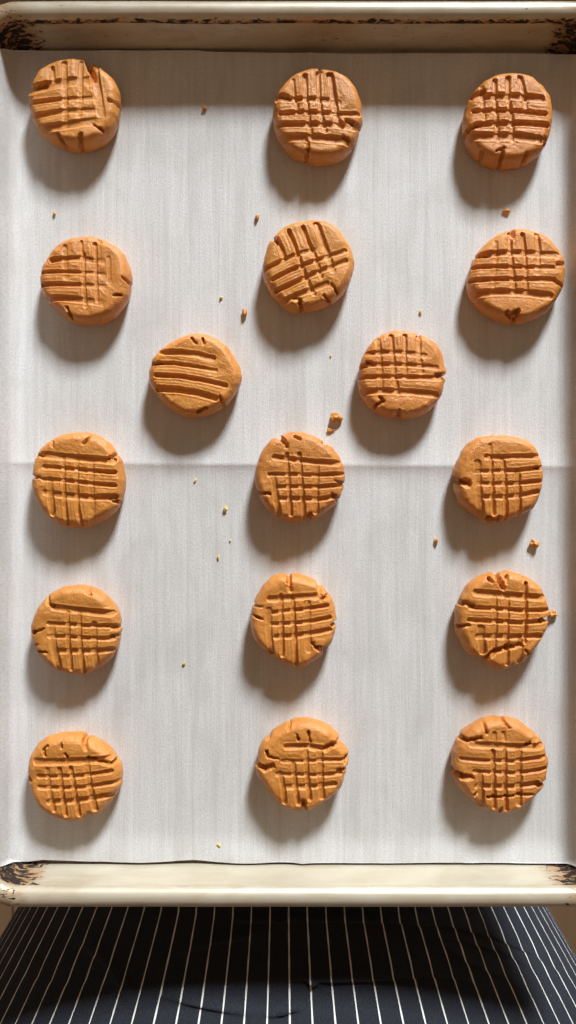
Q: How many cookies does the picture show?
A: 17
